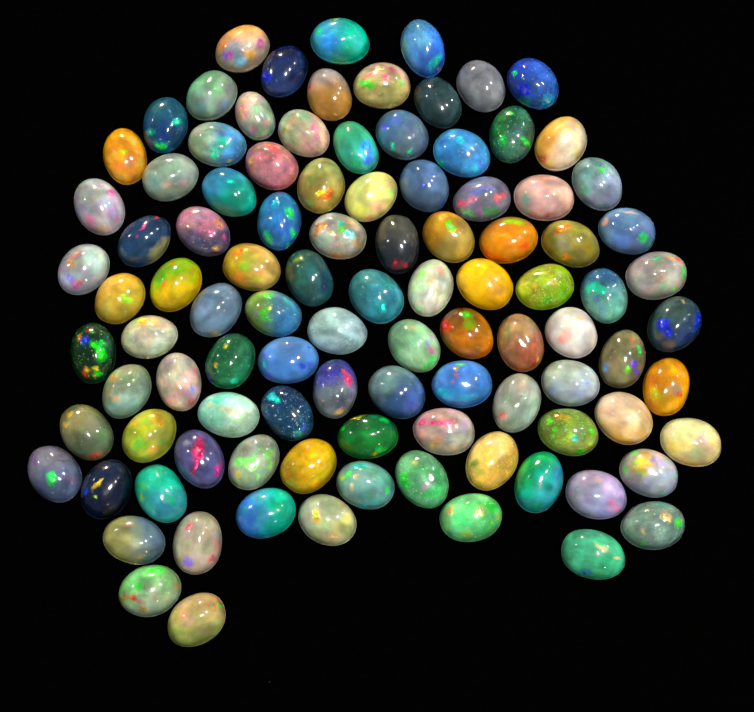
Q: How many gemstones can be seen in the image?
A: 101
